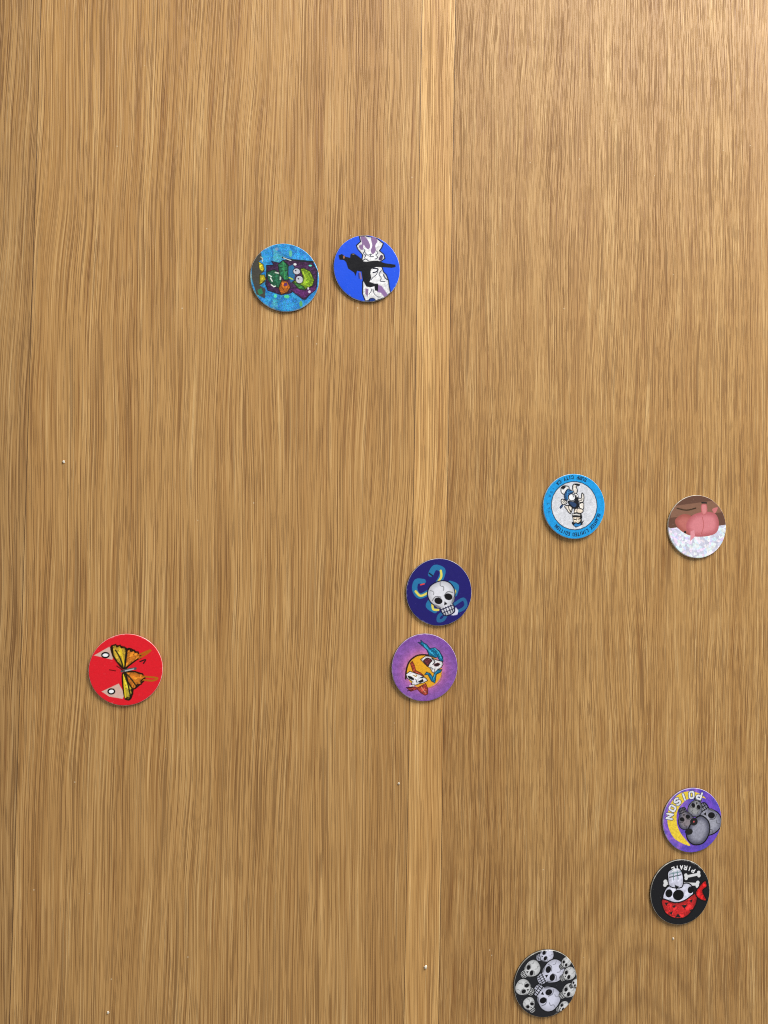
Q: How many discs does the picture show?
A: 10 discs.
